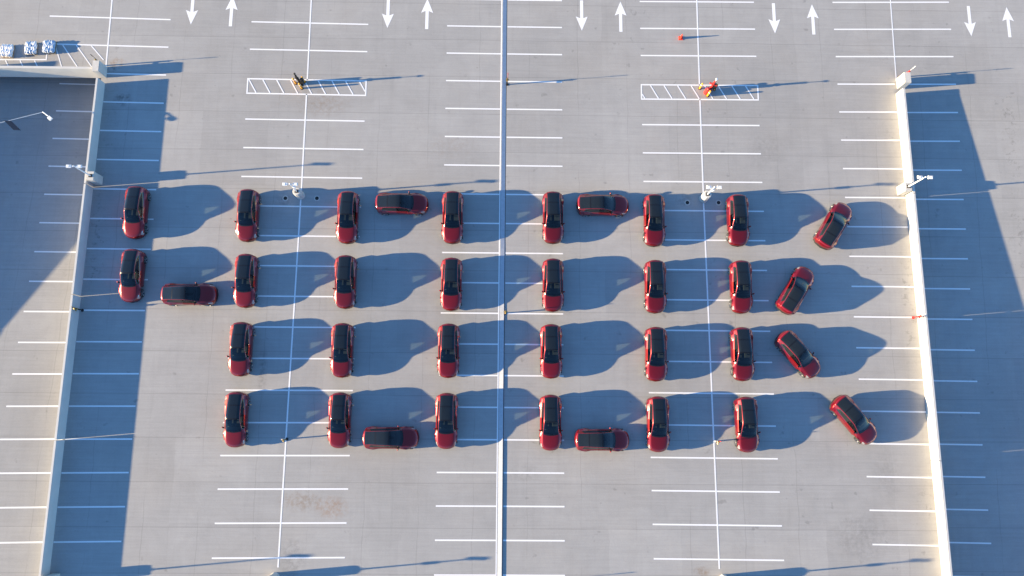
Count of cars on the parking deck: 35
